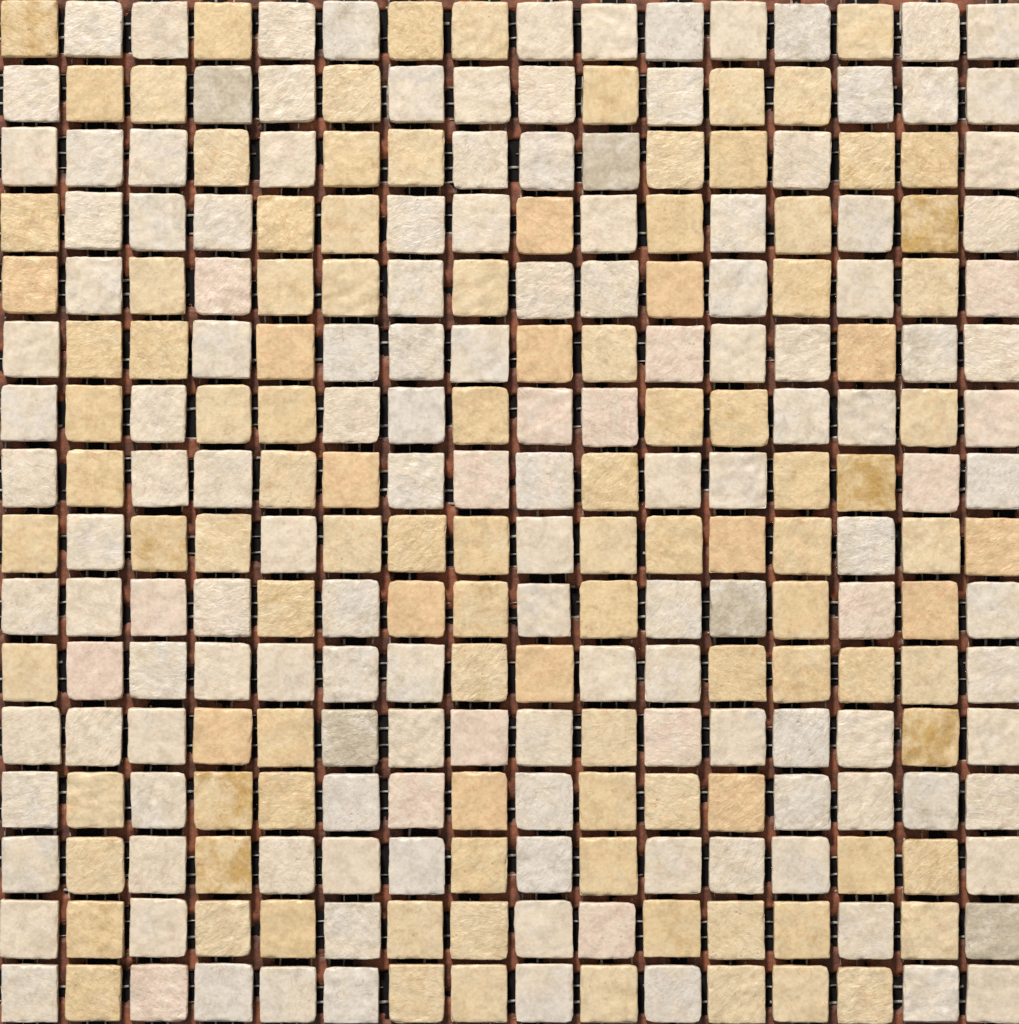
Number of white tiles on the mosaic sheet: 146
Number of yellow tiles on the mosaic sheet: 110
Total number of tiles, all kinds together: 256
